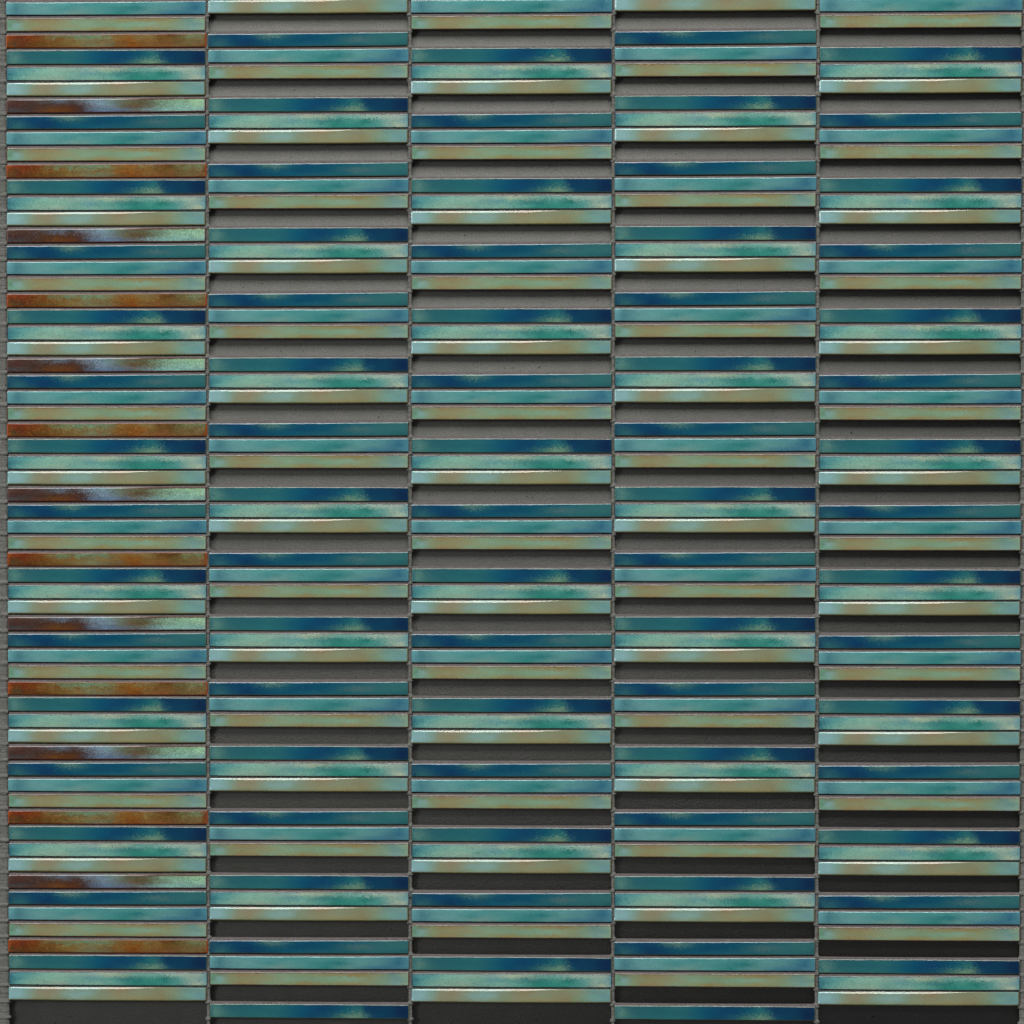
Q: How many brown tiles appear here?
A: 15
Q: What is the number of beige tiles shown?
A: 80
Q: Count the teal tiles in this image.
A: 78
